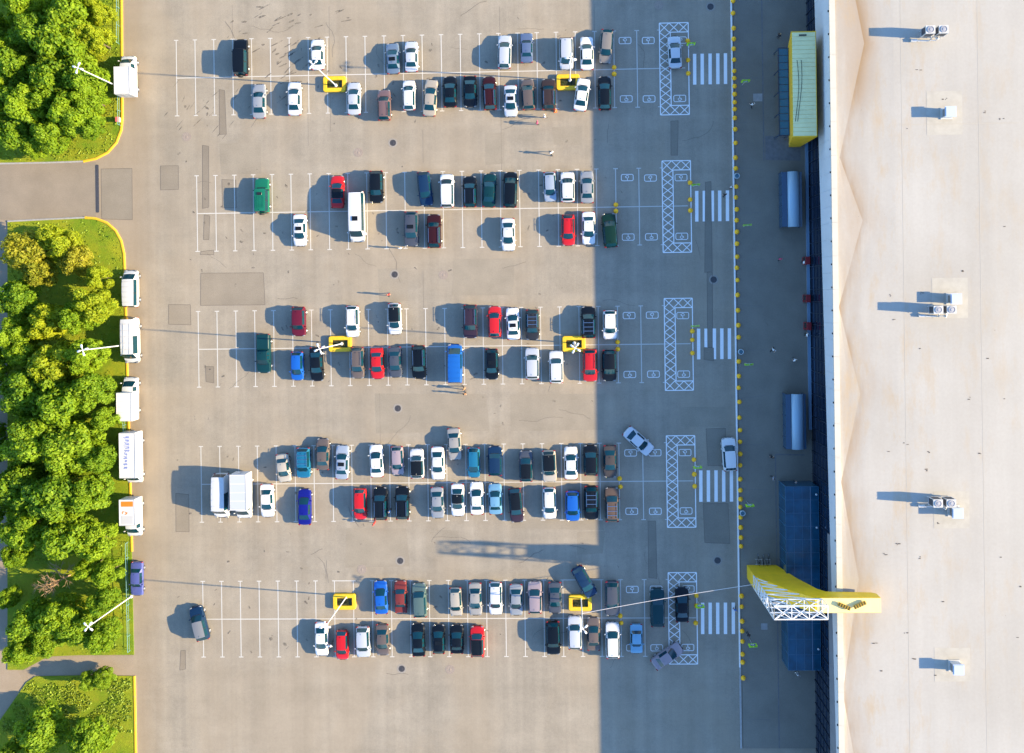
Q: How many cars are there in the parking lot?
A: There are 124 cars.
